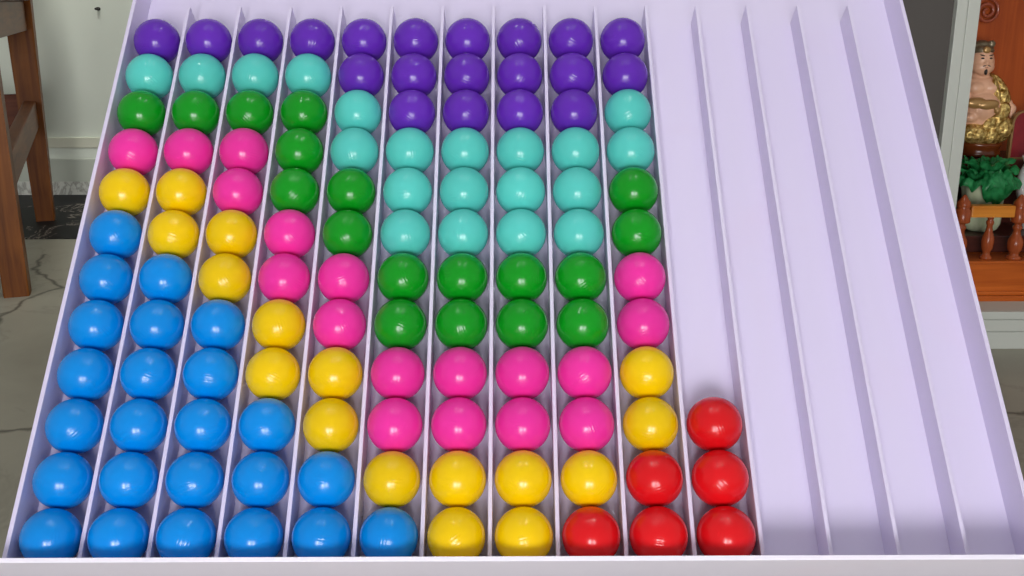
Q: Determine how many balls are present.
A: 123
